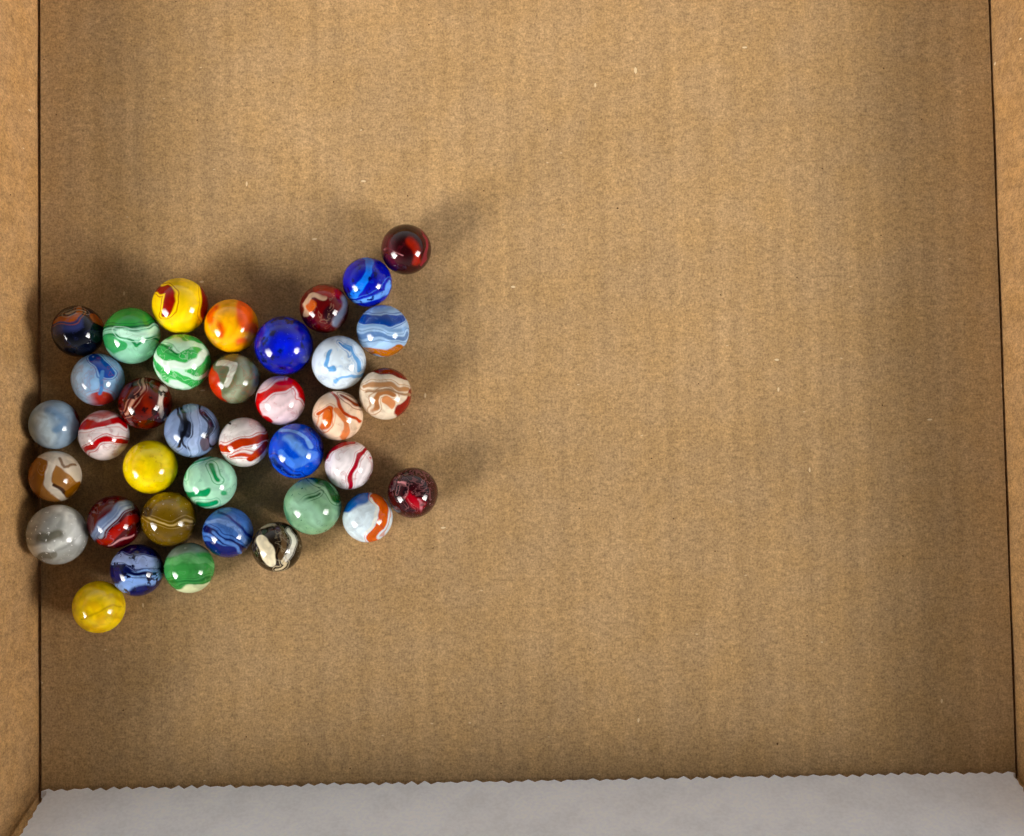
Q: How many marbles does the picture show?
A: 37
